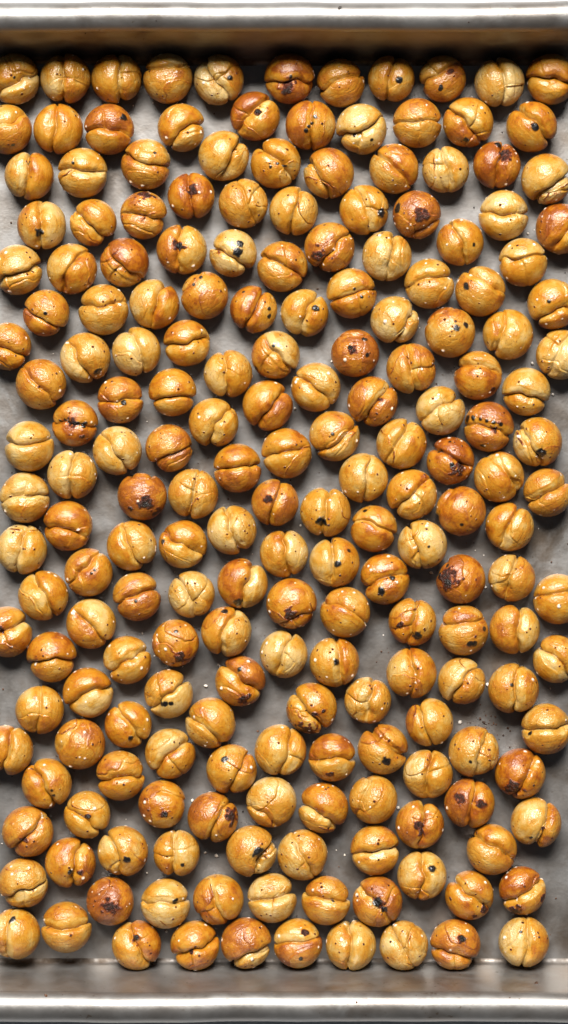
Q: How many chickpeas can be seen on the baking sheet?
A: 200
